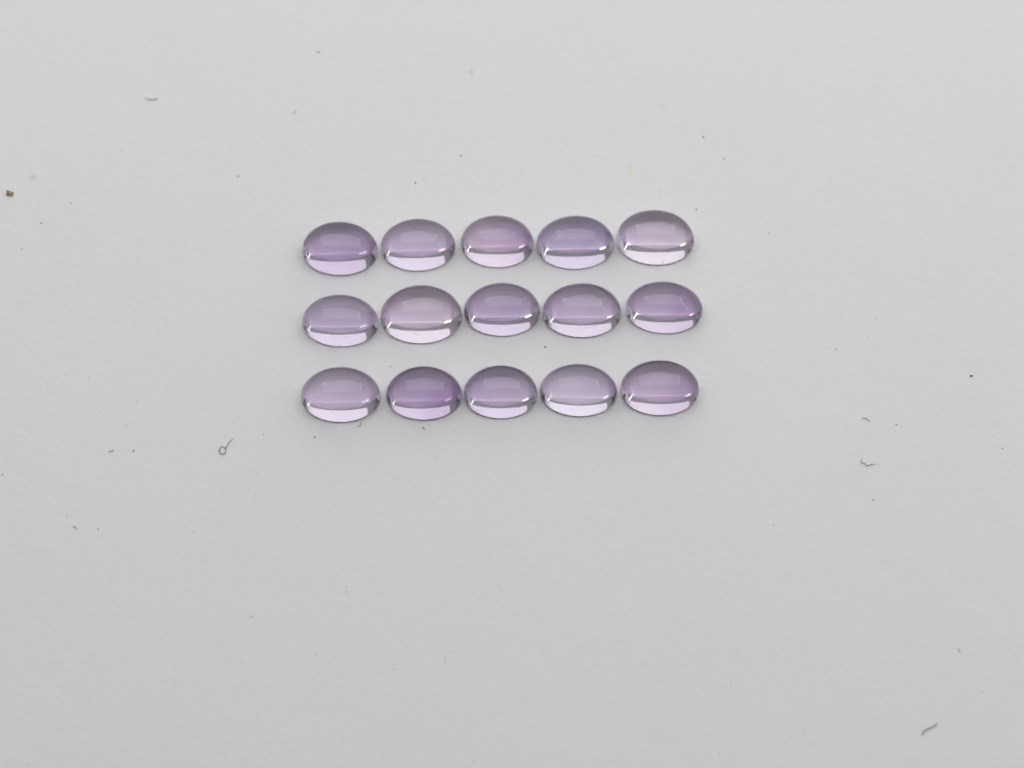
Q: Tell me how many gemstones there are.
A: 15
